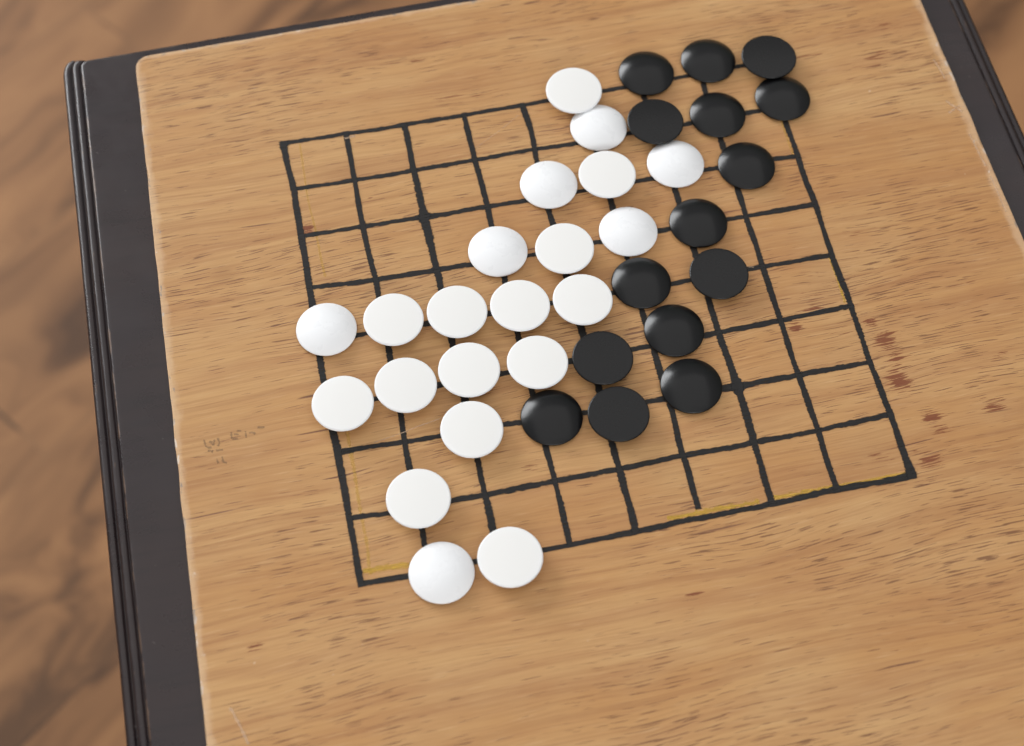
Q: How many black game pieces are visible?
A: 15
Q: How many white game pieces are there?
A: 21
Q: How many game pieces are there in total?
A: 36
